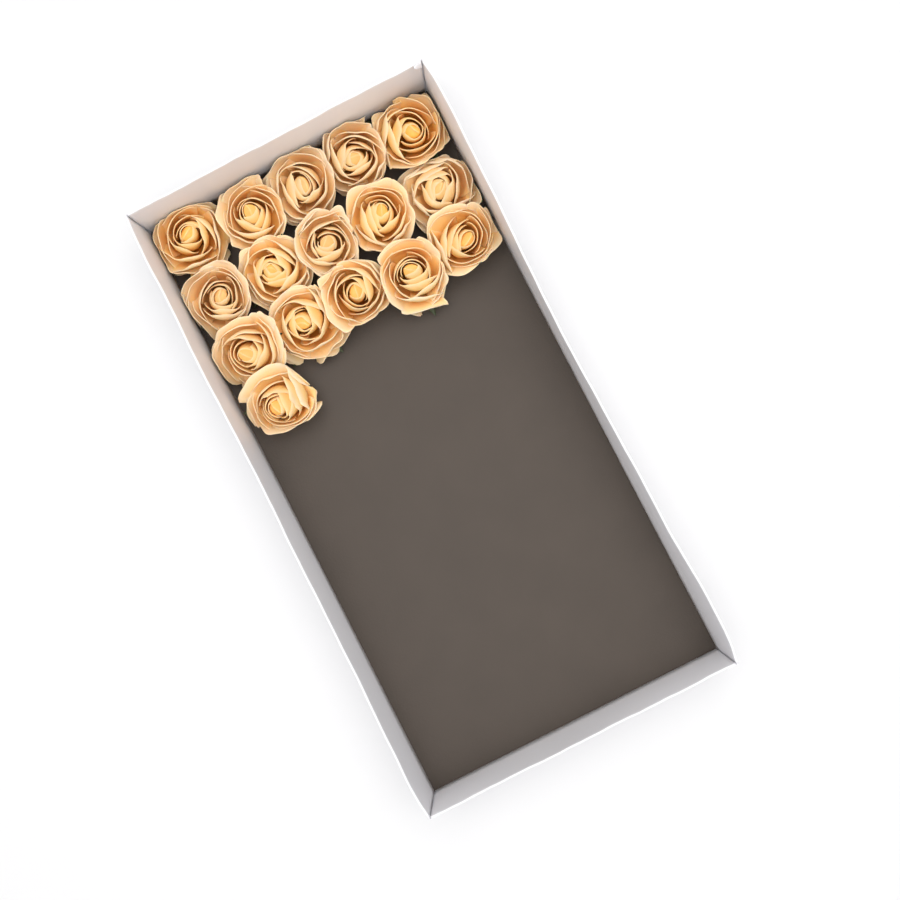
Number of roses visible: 16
